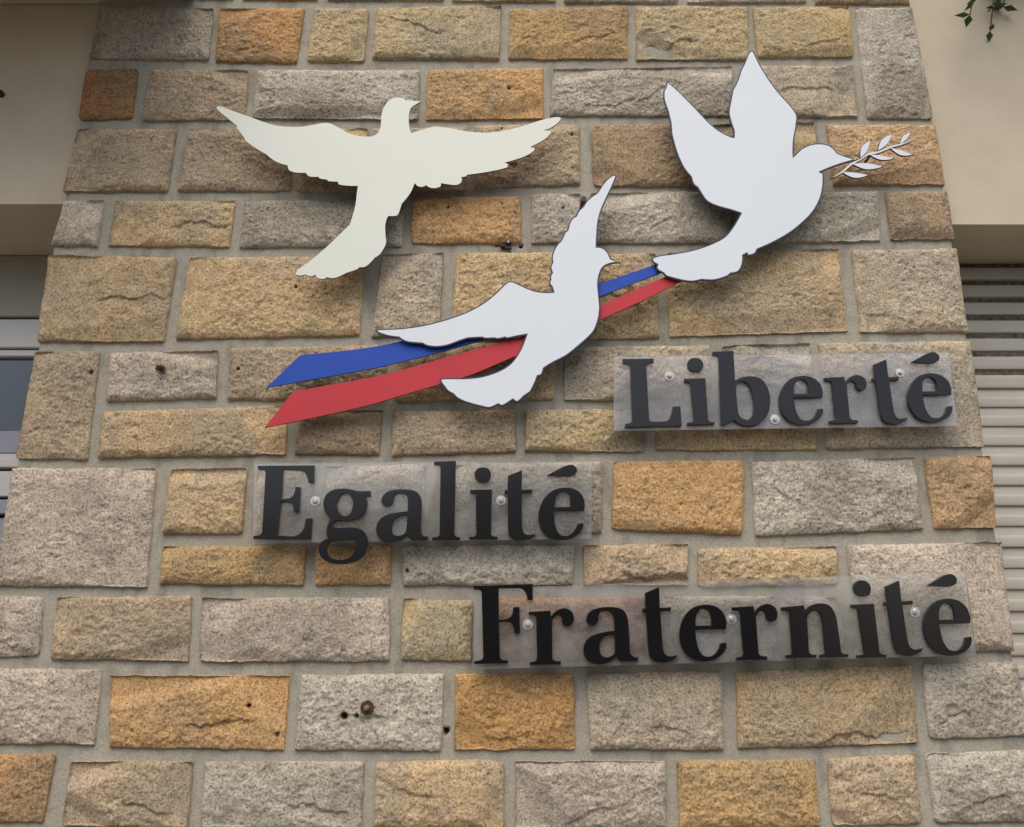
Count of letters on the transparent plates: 24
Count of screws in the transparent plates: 8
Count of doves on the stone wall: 3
